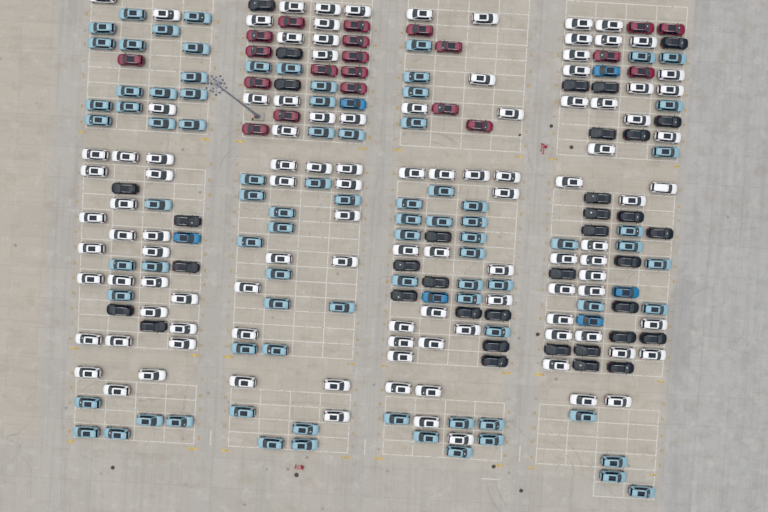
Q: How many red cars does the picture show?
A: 21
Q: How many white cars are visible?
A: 109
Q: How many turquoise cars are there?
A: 85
